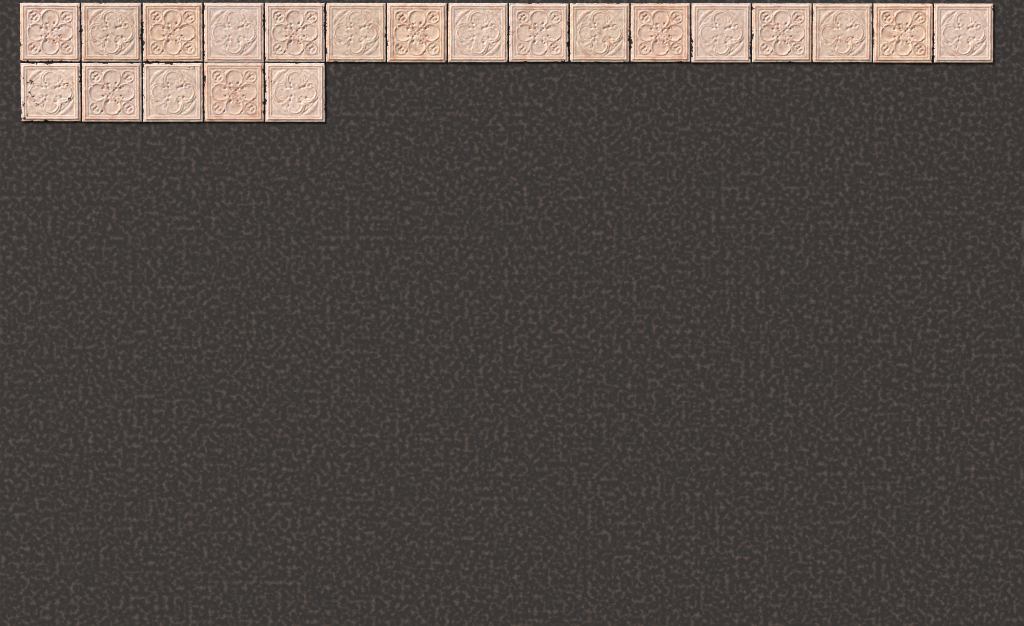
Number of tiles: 21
